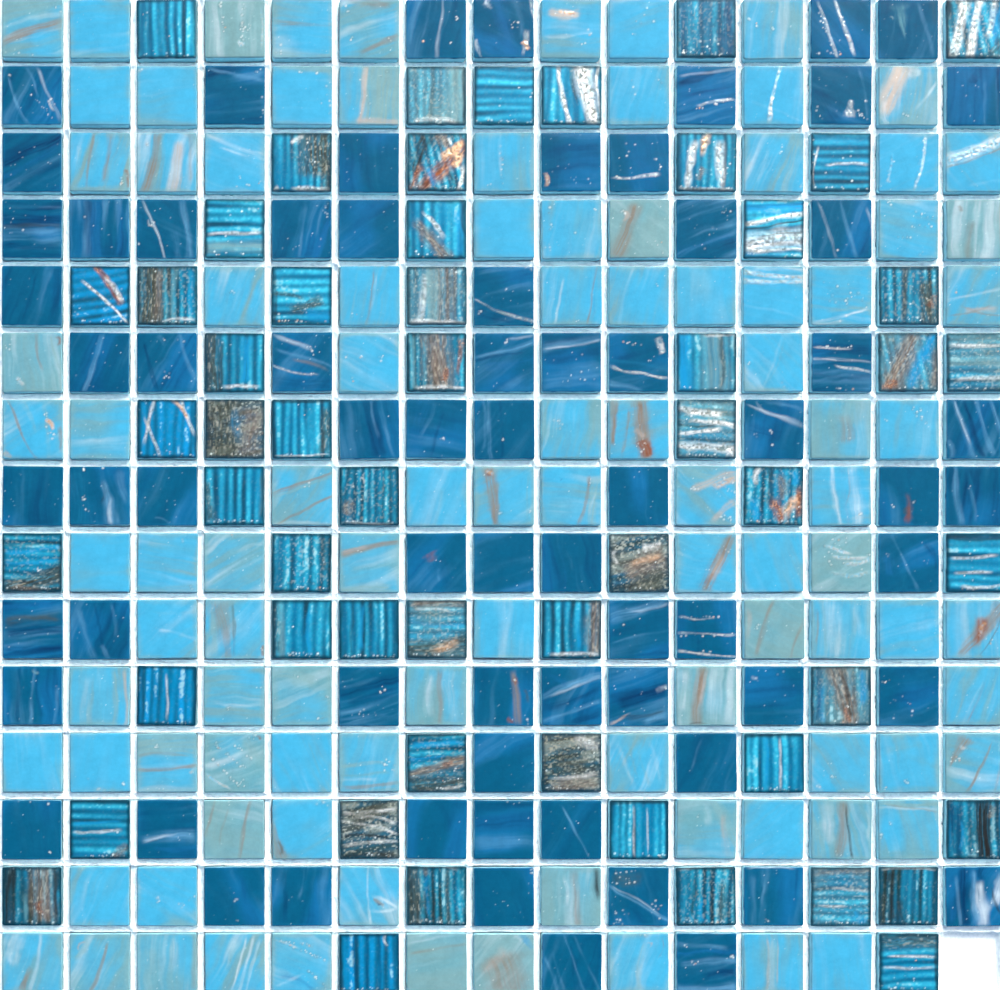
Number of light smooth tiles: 100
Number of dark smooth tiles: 70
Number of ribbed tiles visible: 54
